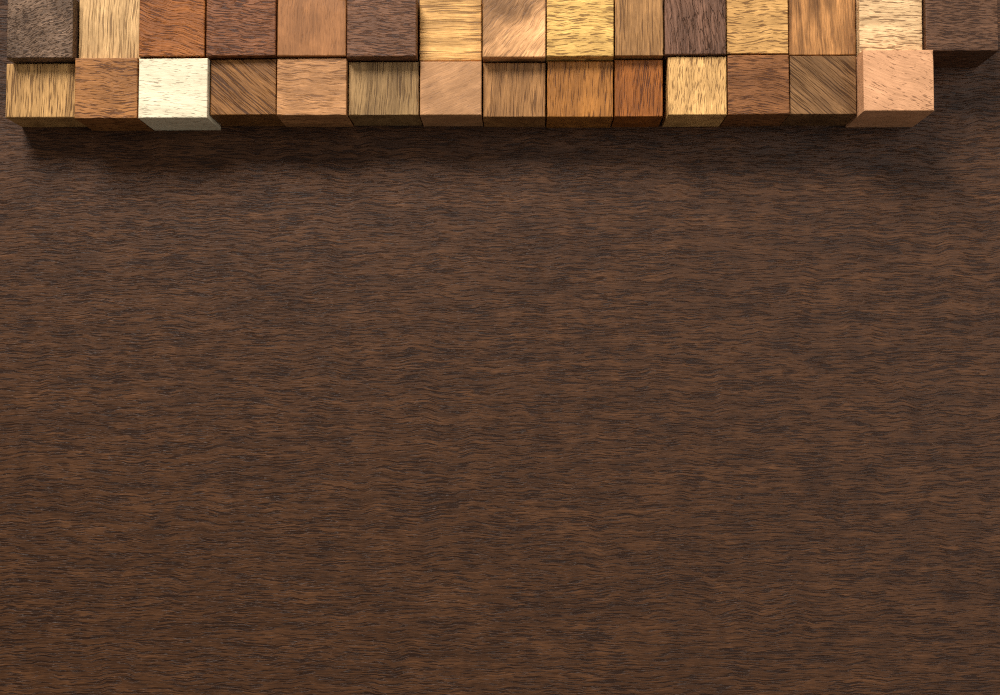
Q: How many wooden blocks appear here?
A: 29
